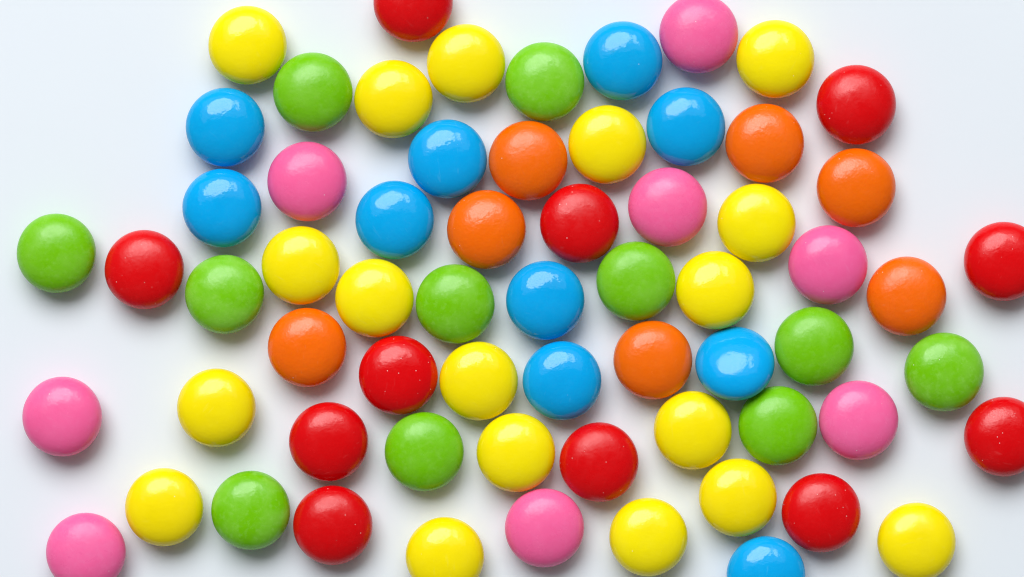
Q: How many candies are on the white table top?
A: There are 65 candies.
